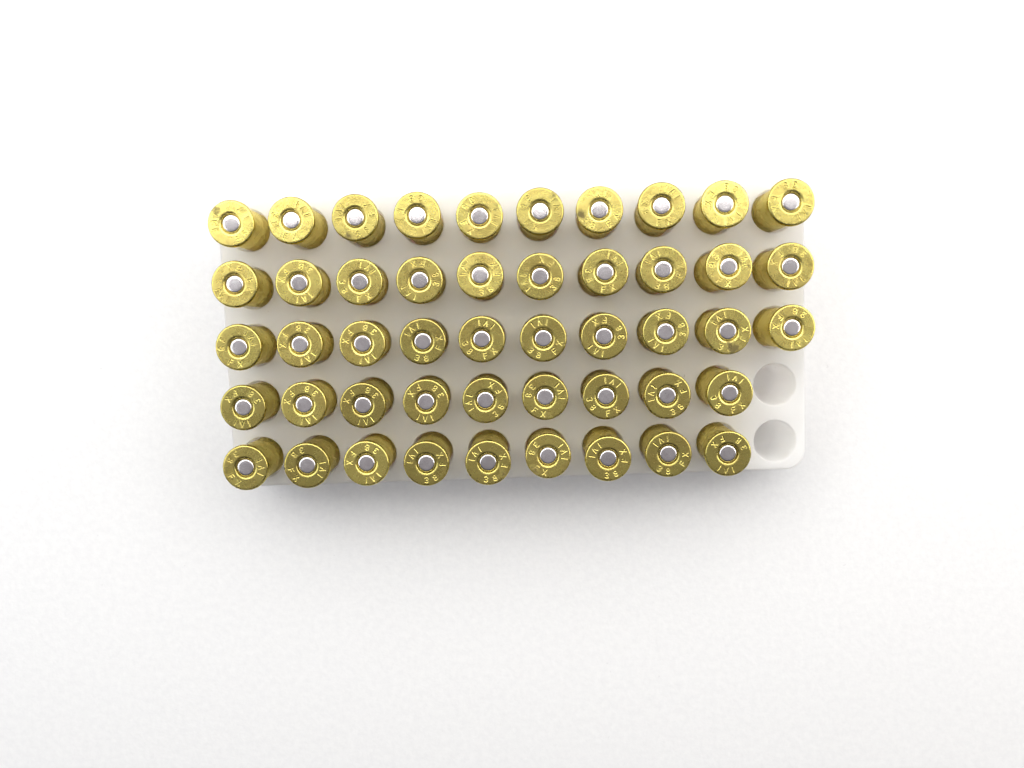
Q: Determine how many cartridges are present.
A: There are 48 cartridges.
